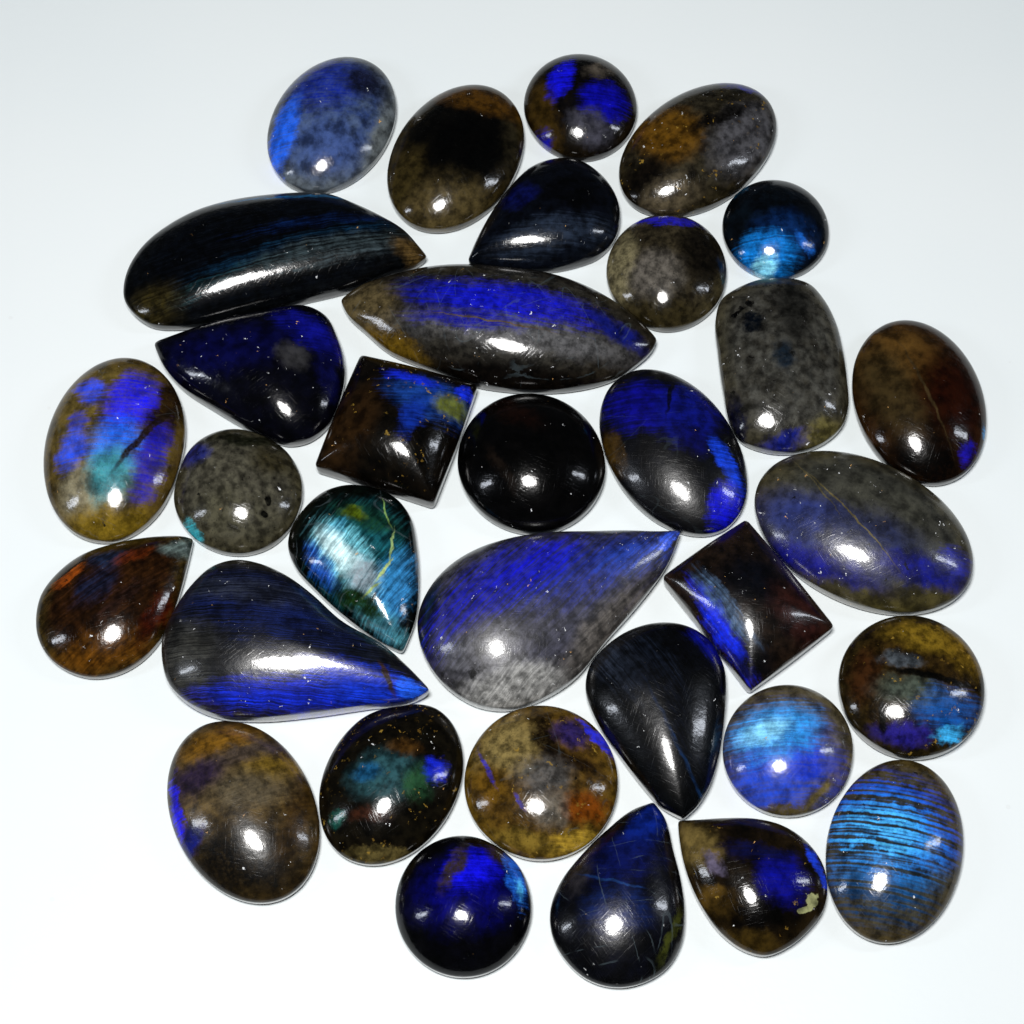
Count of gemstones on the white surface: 33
